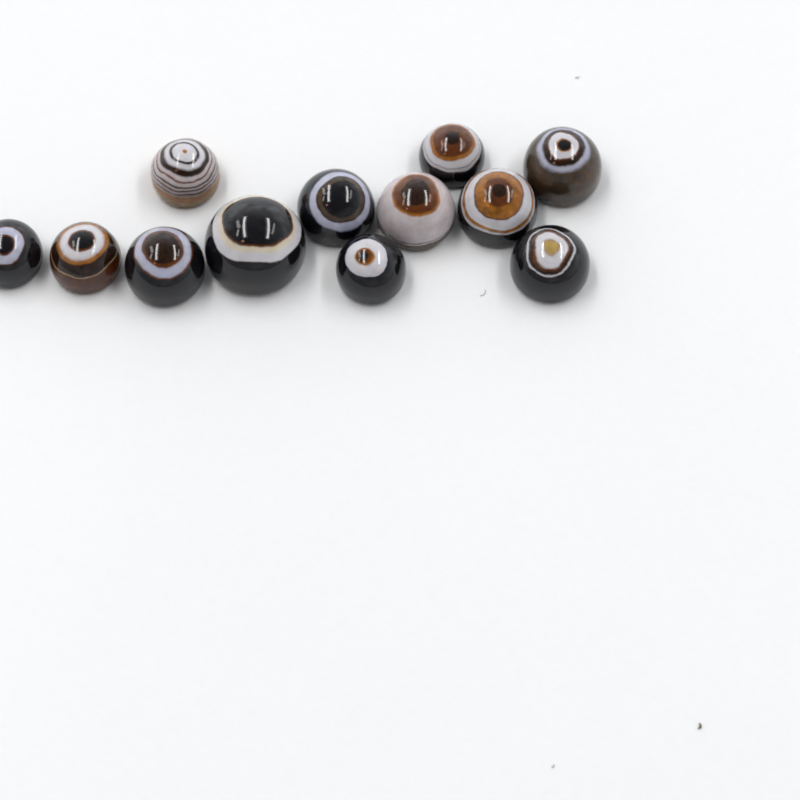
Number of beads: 12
